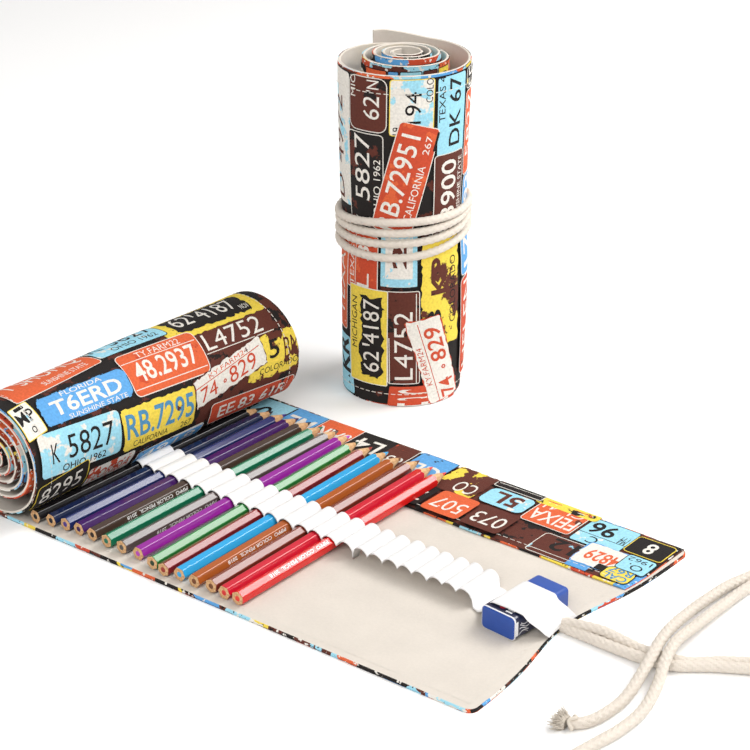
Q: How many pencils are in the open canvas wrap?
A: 15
